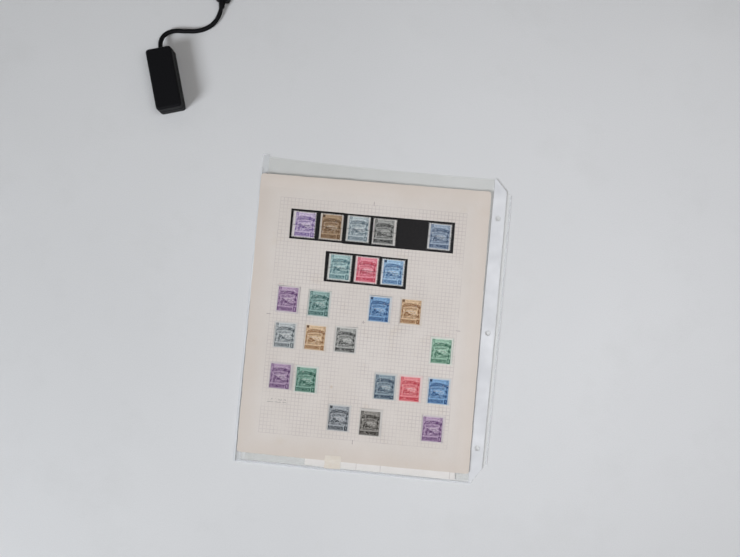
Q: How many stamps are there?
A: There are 24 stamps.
